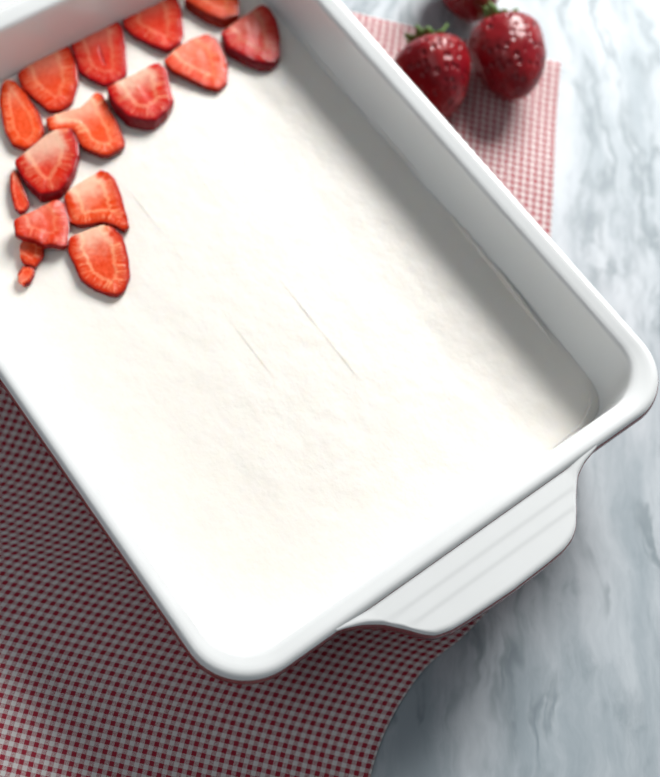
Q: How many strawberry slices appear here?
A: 16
